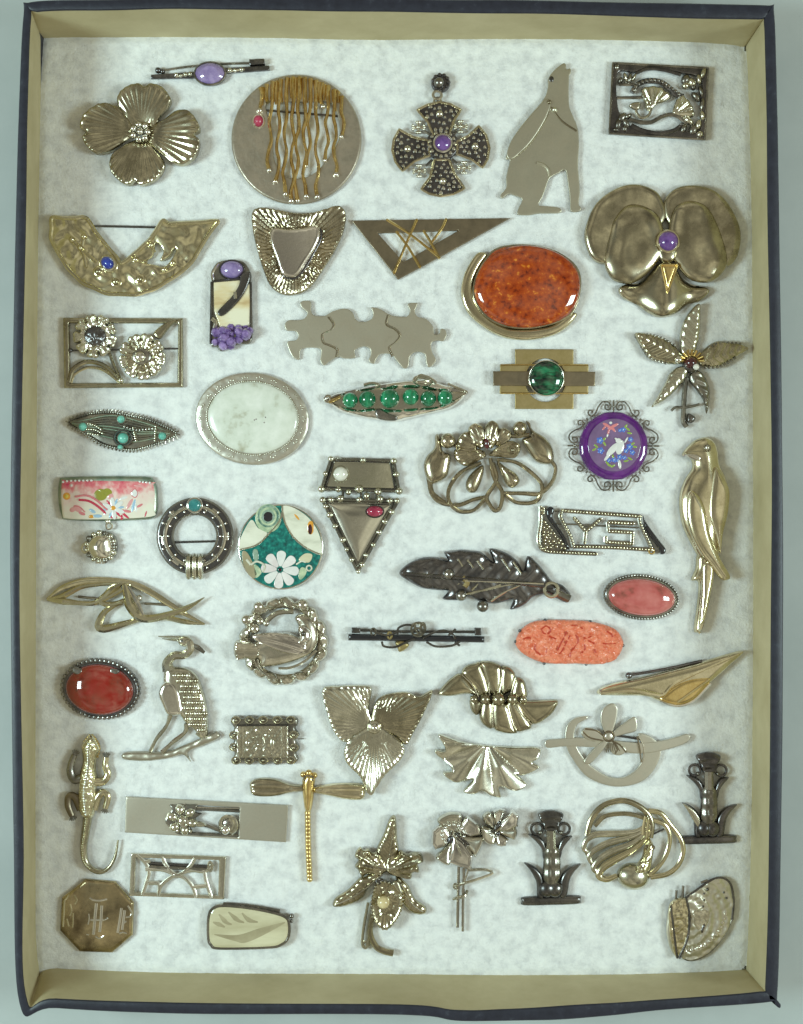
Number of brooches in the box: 53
